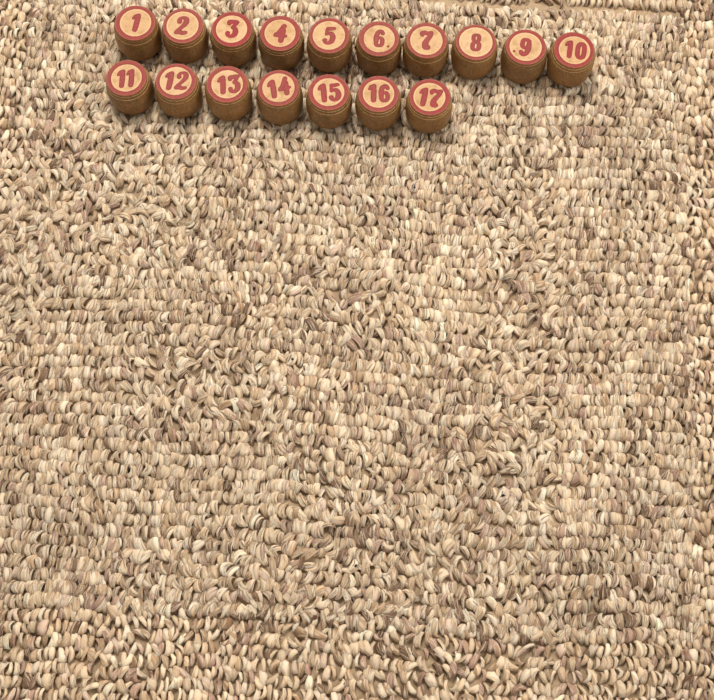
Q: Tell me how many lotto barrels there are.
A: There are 17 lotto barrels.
